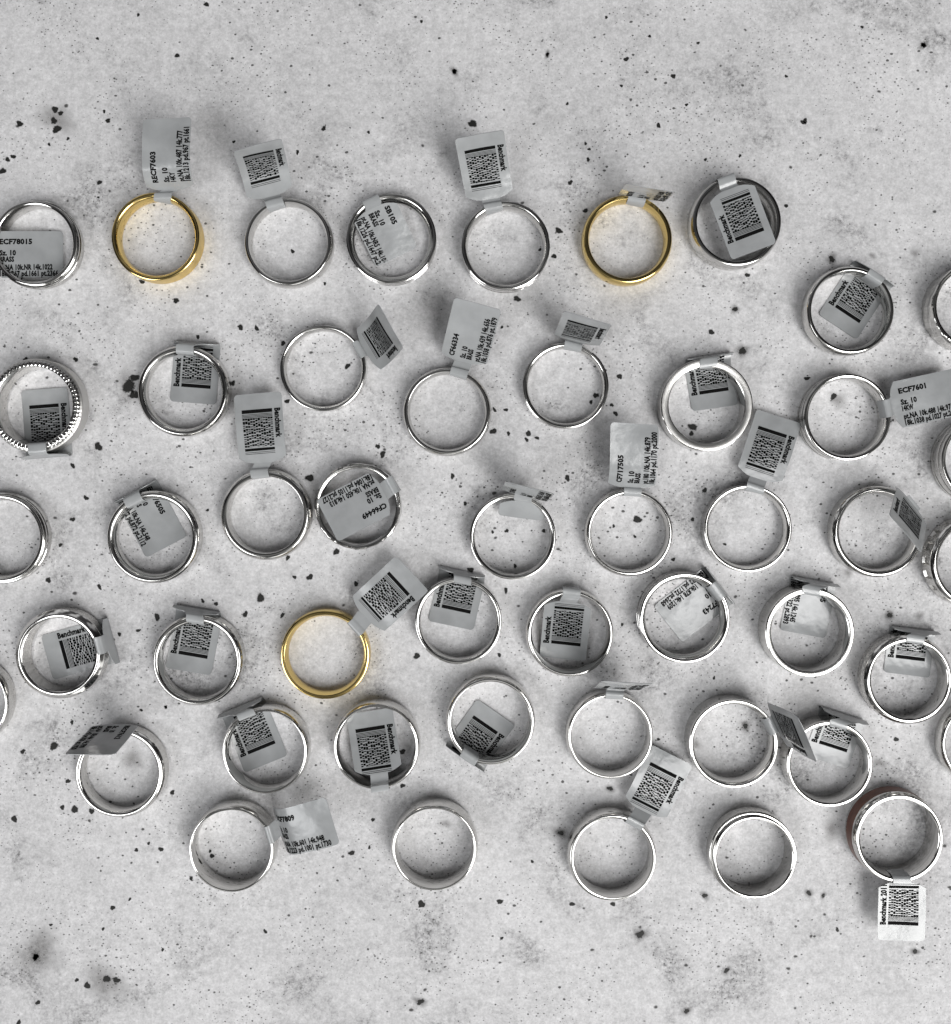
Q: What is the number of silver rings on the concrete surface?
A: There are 45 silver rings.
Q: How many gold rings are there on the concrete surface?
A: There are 3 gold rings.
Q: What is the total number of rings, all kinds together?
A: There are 48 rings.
